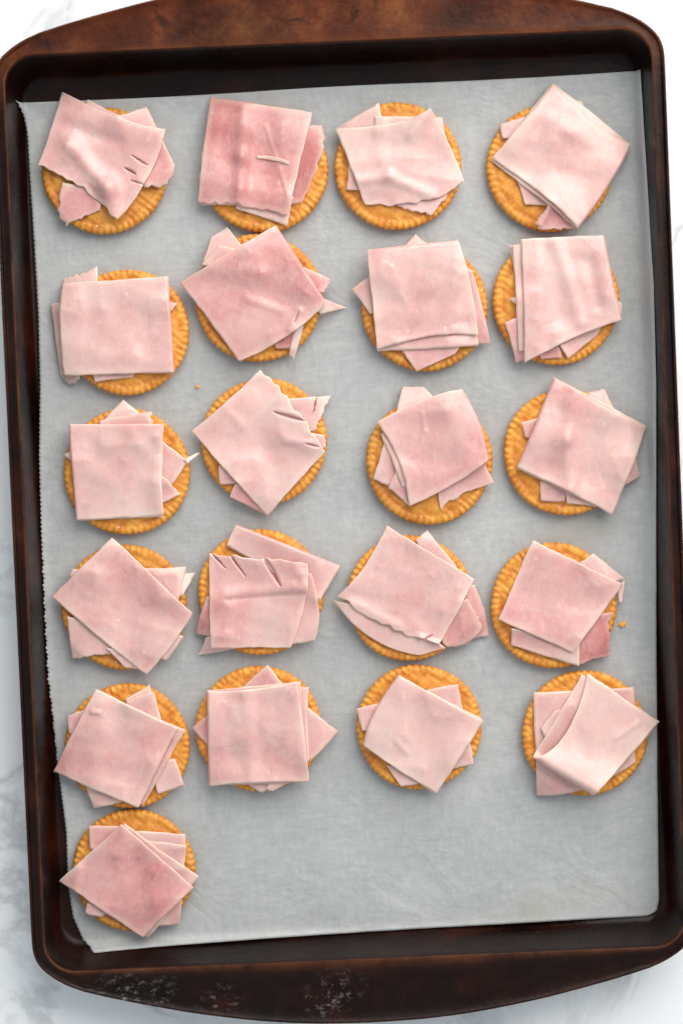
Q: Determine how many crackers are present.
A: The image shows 21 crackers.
